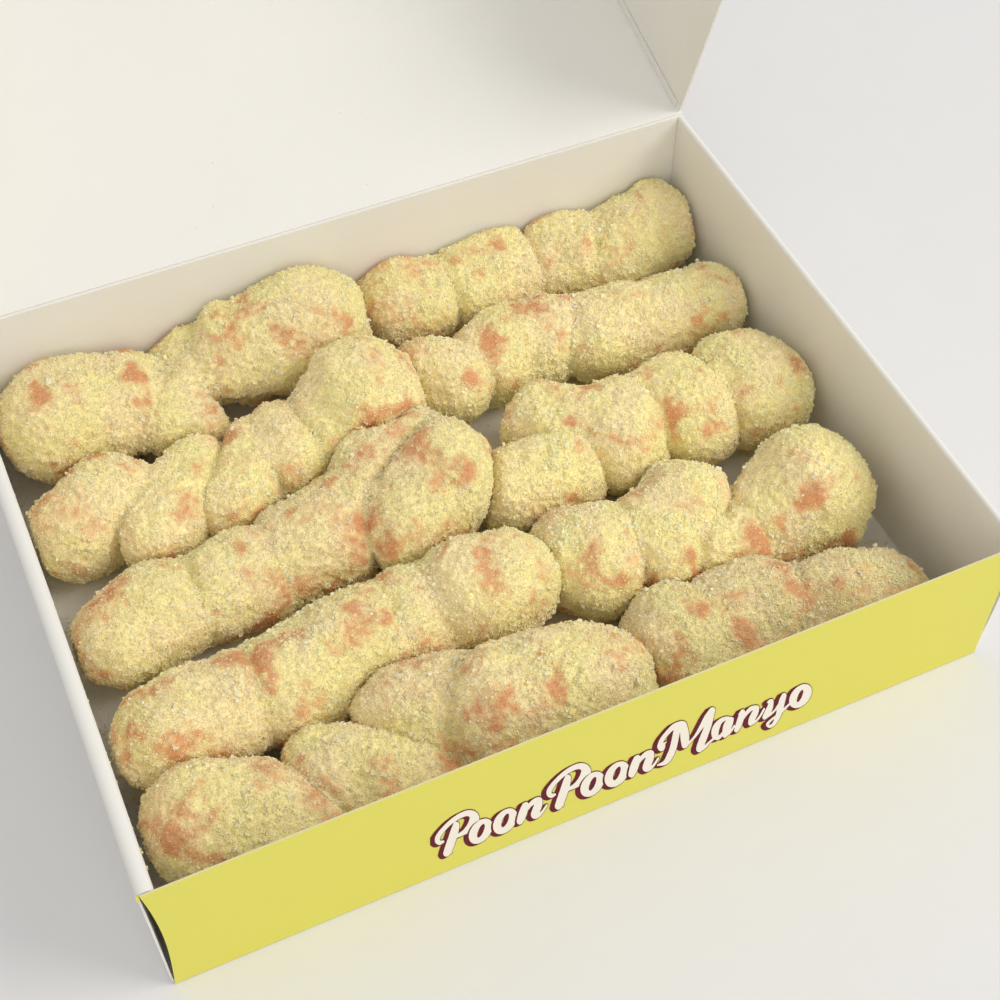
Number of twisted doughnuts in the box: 10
